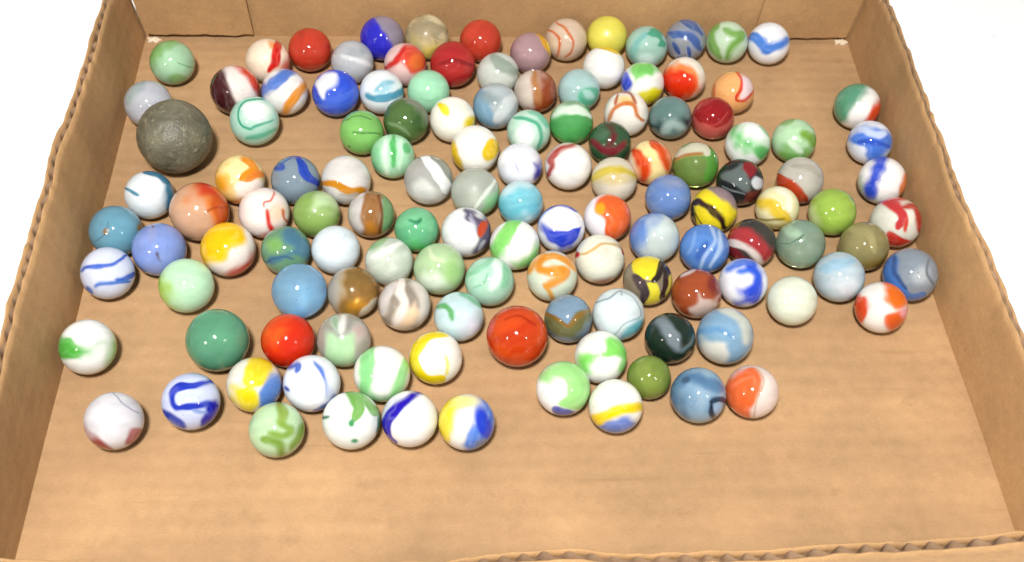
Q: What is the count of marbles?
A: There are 129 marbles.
